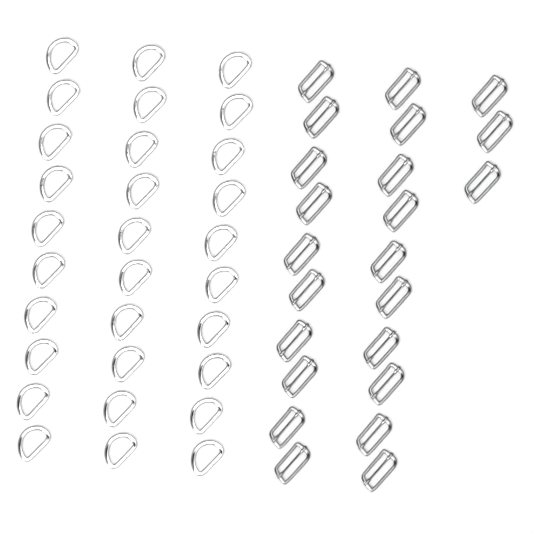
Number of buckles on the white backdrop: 23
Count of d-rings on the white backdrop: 30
